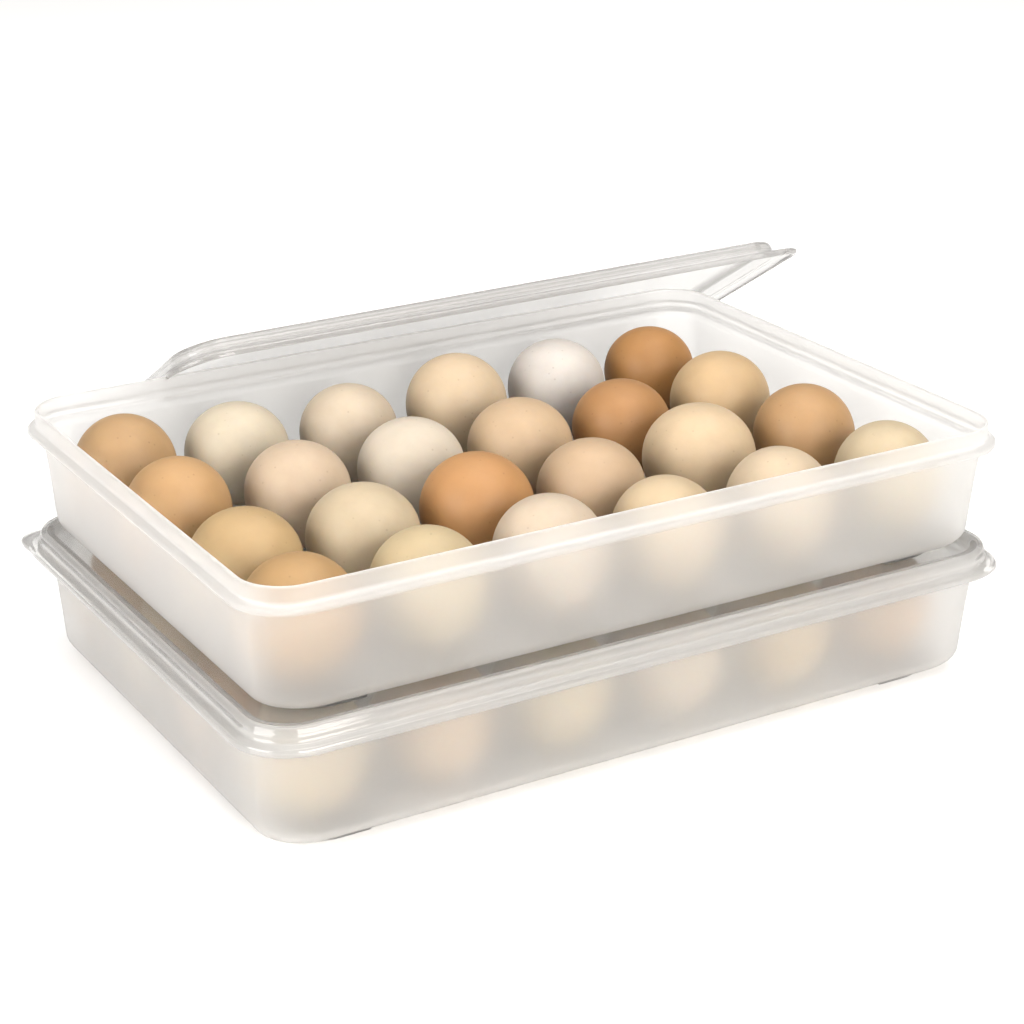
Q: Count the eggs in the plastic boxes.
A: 33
